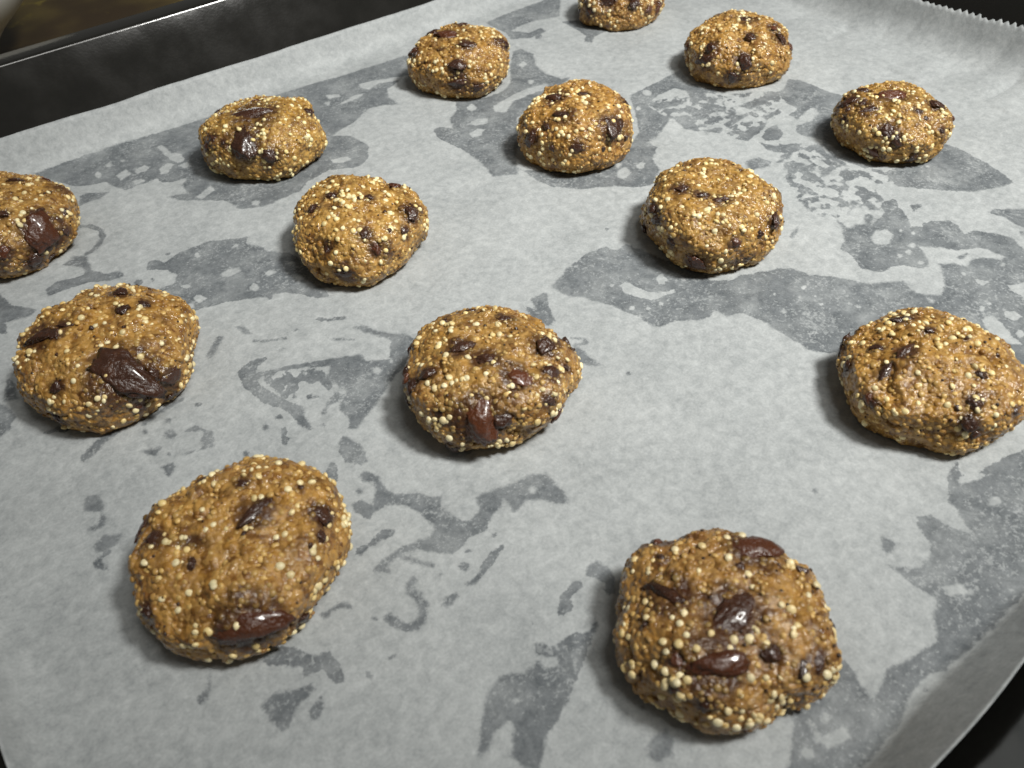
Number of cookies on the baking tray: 14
